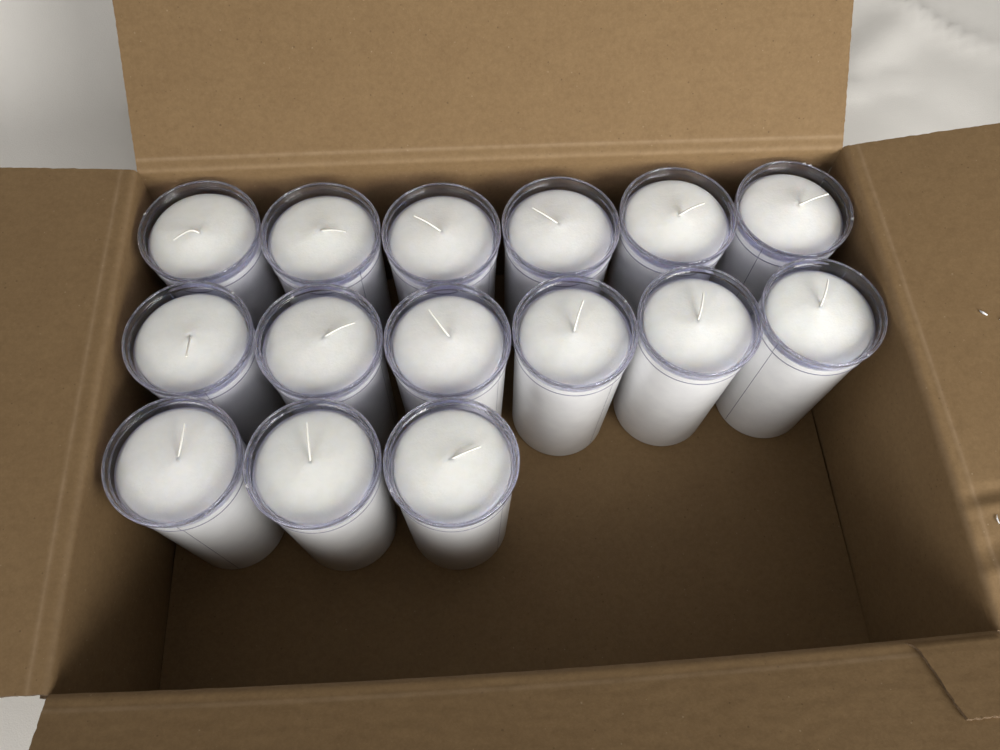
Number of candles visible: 15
